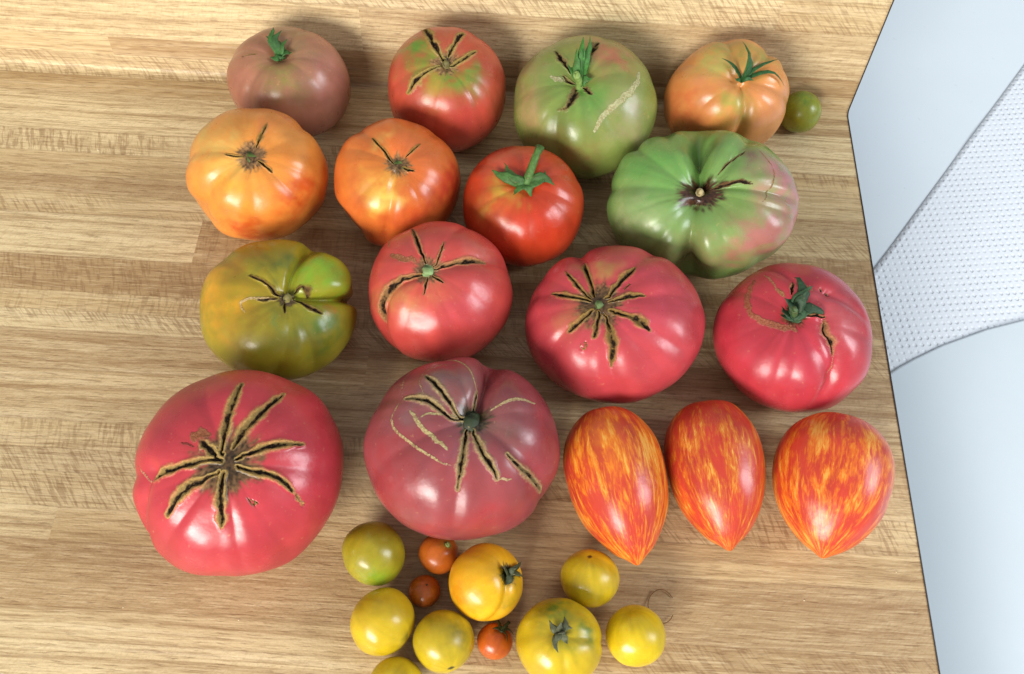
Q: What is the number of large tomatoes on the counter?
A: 17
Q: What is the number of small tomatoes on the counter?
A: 12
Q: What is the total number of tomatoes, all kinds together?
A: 29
